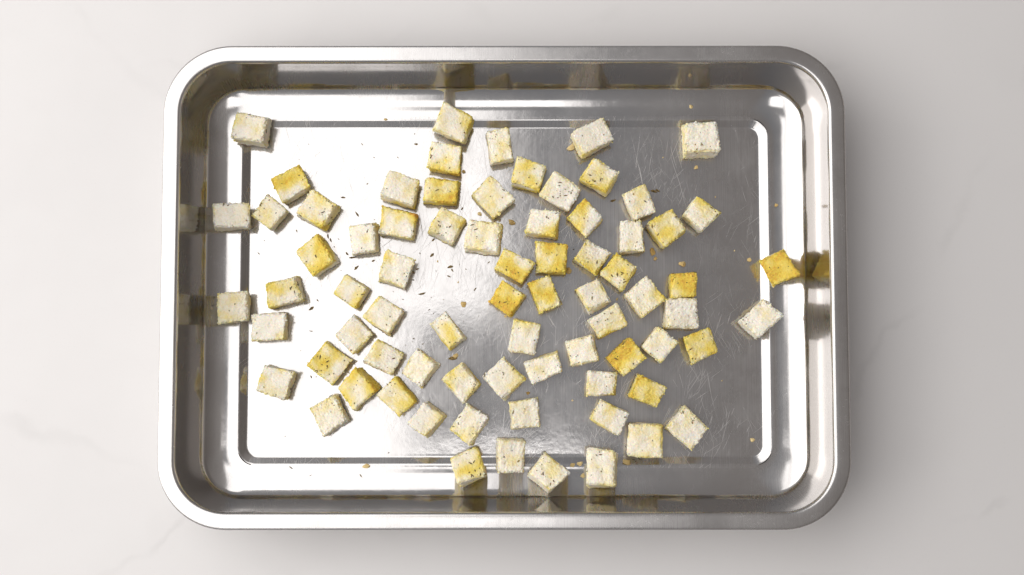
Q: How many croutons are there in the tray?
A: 75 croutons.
